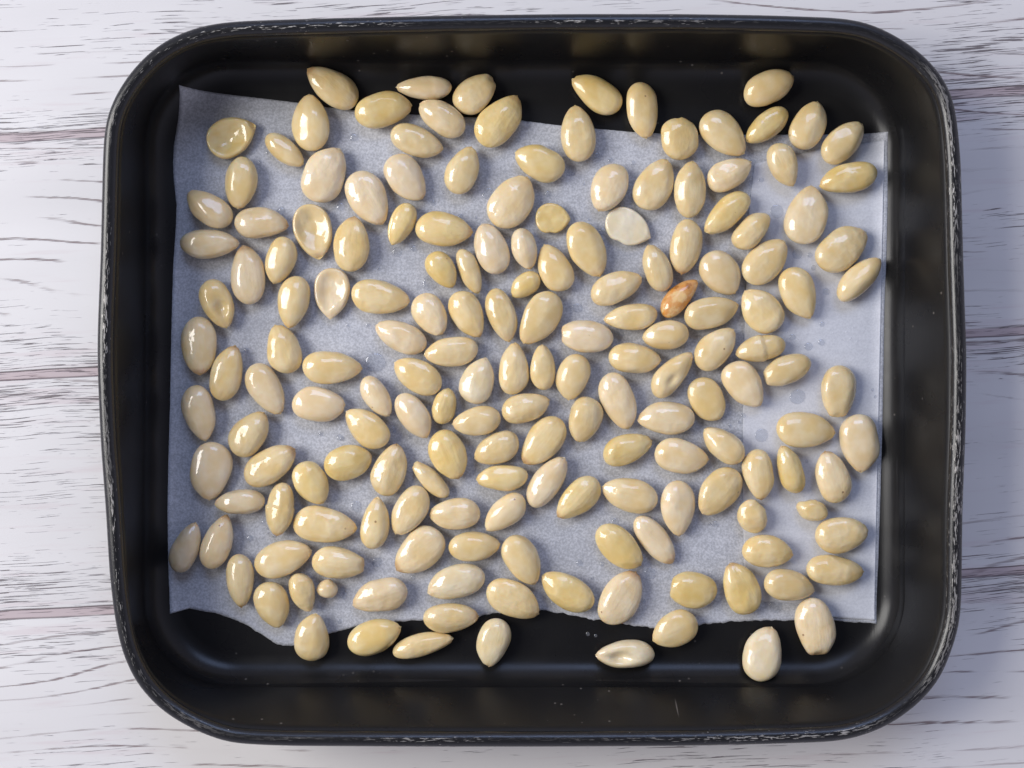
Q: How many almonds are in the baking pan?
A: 172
